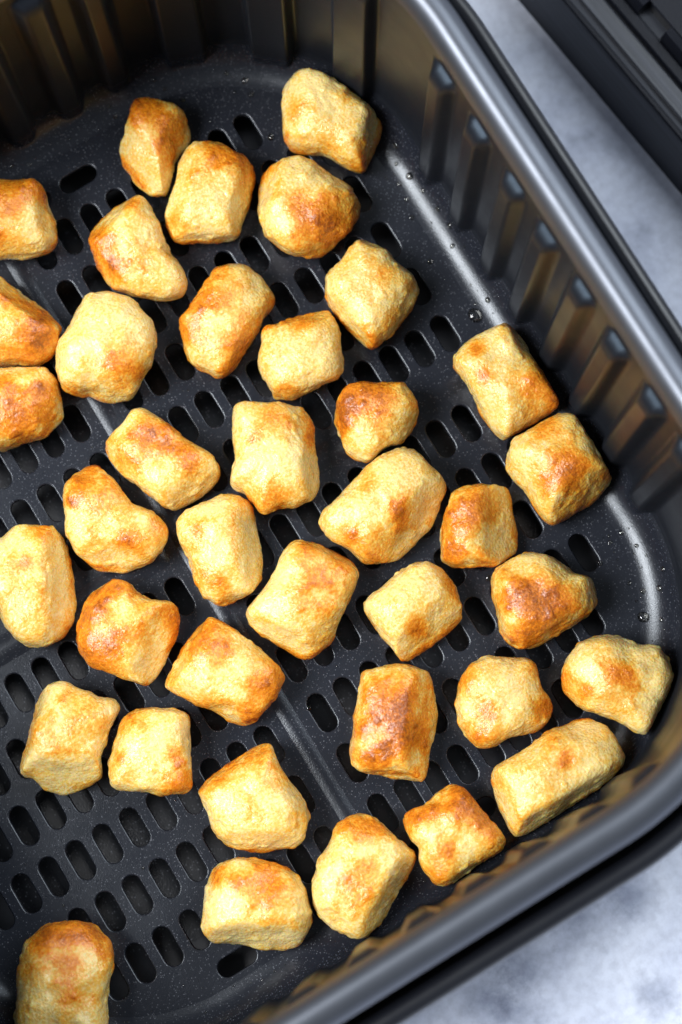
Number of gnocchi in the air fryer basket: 38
